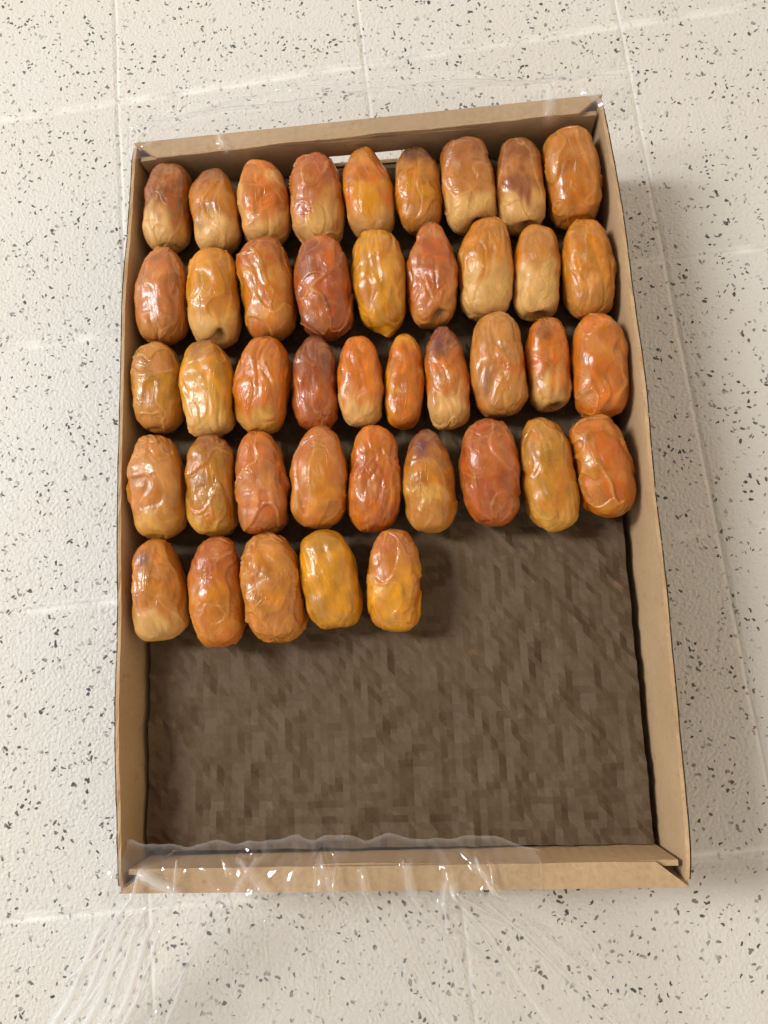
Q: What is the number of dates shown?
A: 42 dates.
